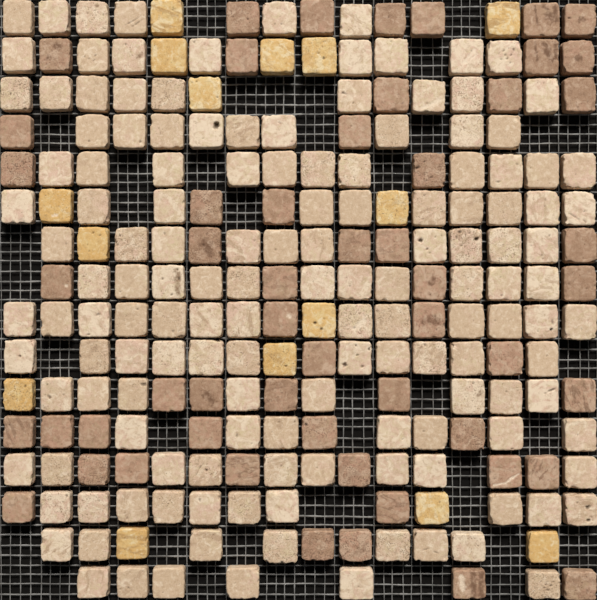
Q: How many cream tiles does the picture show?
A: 145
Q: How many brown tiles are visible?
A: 54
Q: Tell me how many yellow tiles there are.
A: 15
